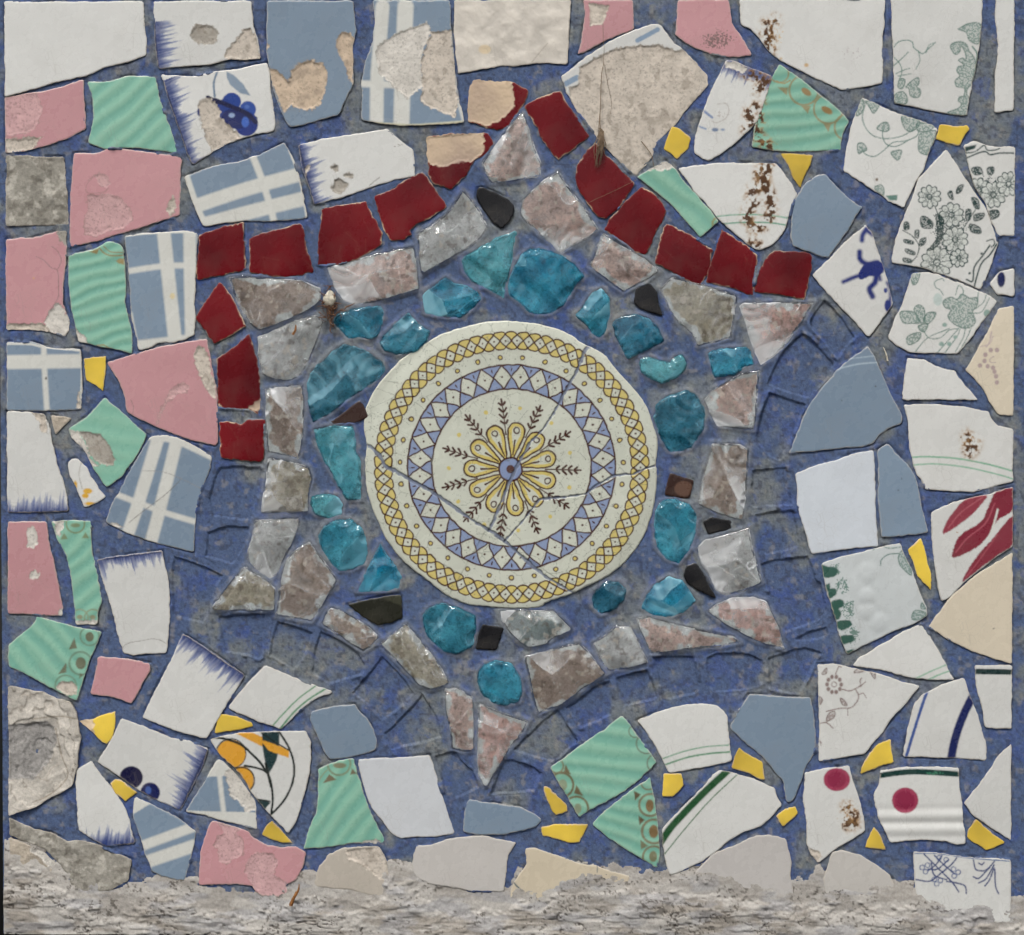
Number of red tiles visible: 15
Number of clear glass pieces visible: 26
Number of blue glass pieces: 20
